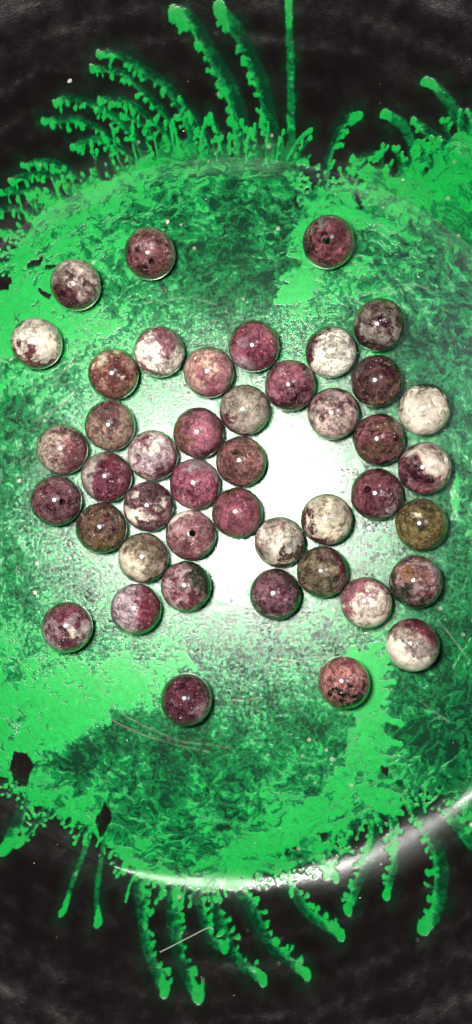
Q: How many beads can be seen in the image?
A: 44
